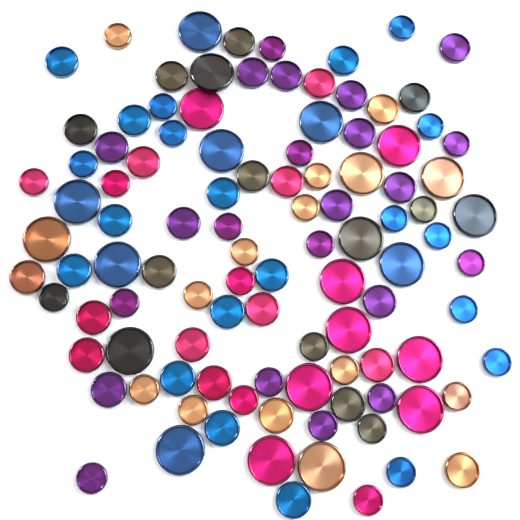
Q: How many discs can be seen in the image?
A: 104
